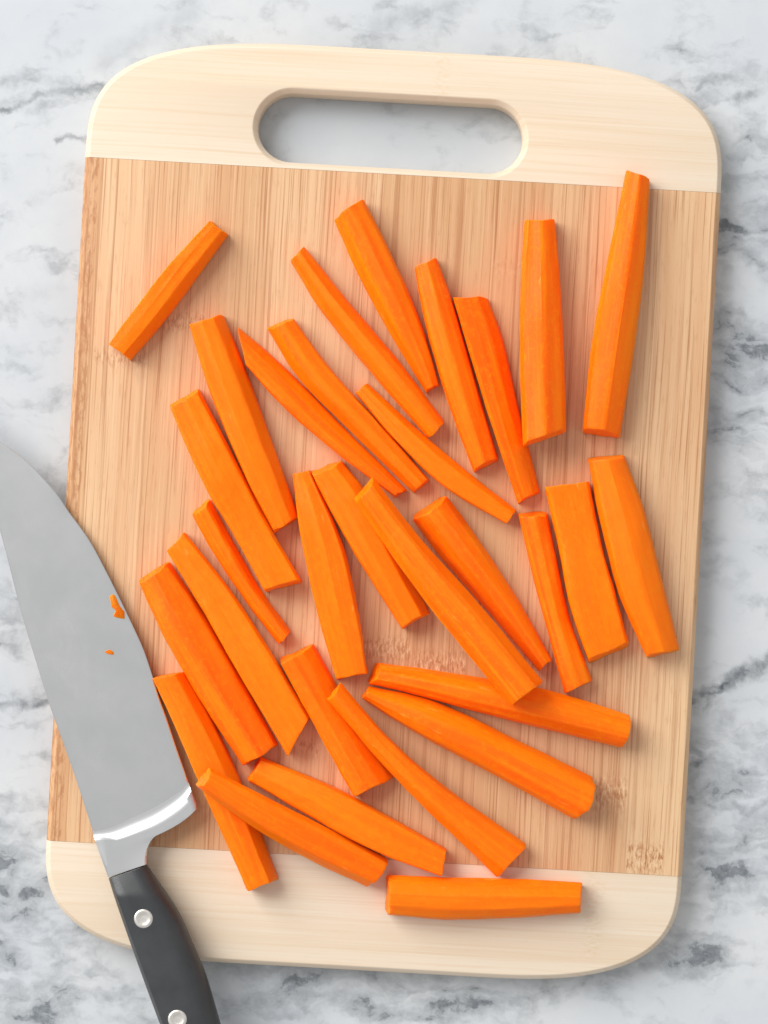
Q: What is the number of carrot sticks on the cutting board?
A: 30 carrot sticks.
